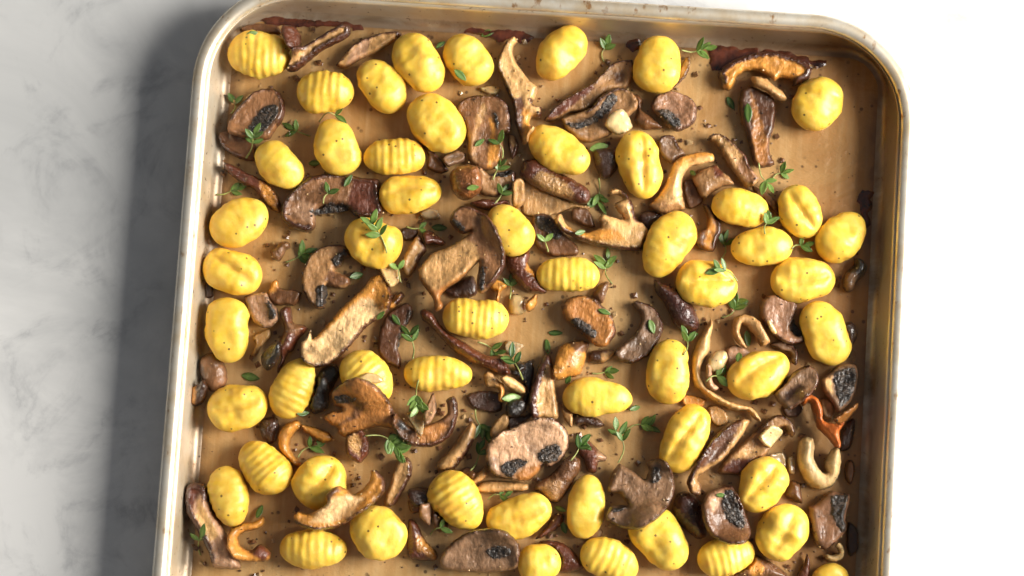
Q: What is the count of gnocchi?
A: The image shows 53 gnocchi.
